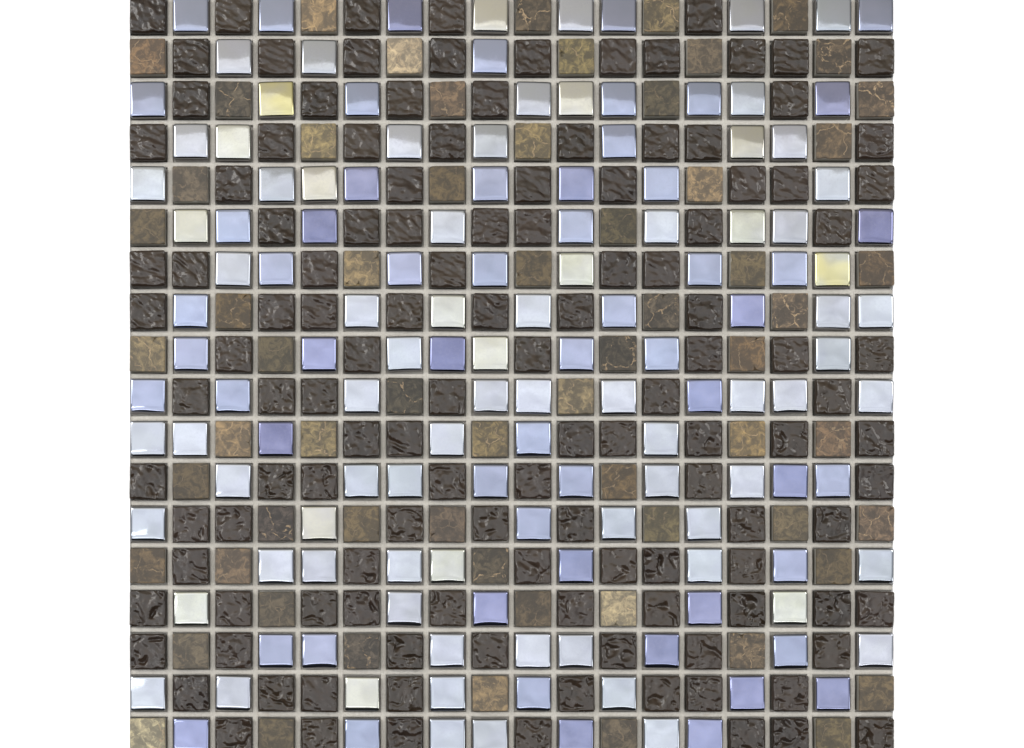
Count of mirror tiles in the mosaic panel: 135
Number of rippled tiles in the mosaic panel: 126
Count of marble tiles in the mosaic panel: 63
